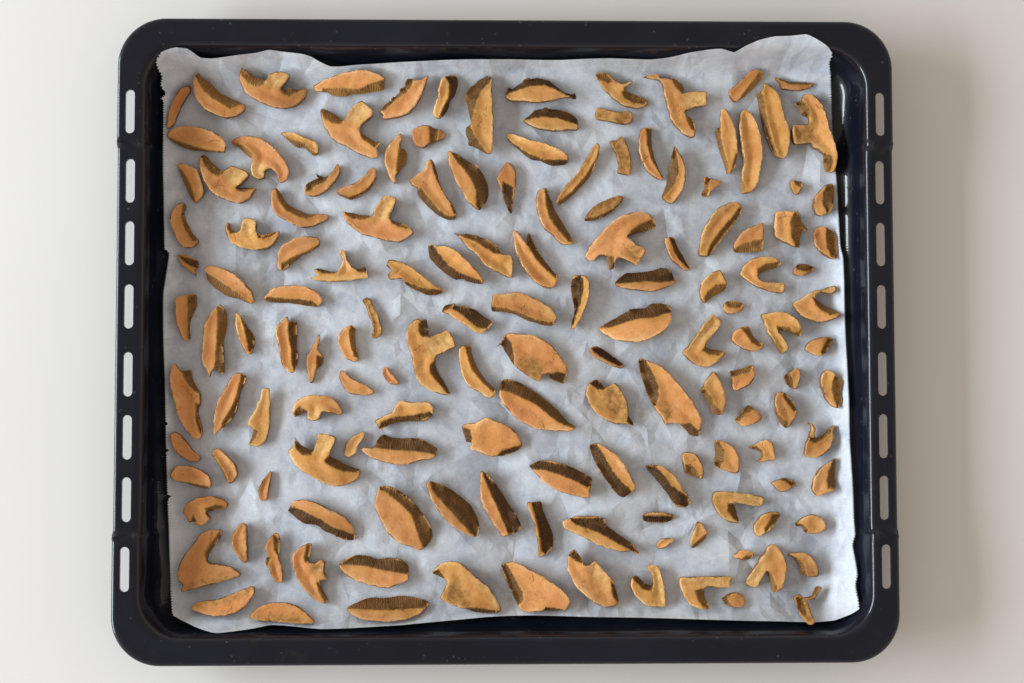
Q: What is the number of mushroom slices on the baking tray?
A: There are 149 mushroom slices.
